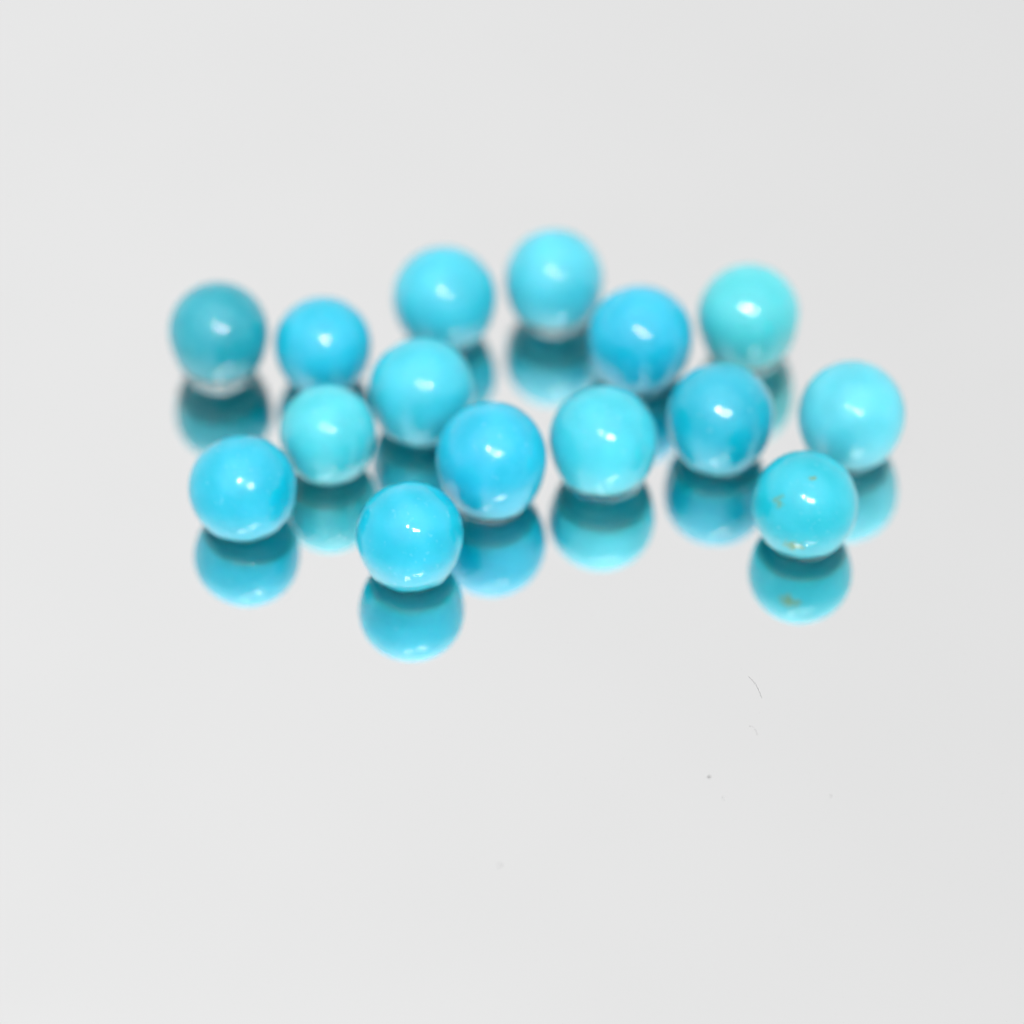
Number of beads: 15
